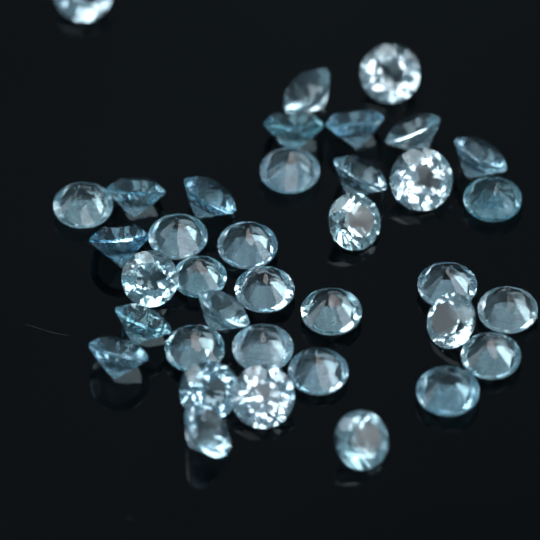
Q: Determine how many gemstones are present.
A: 37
